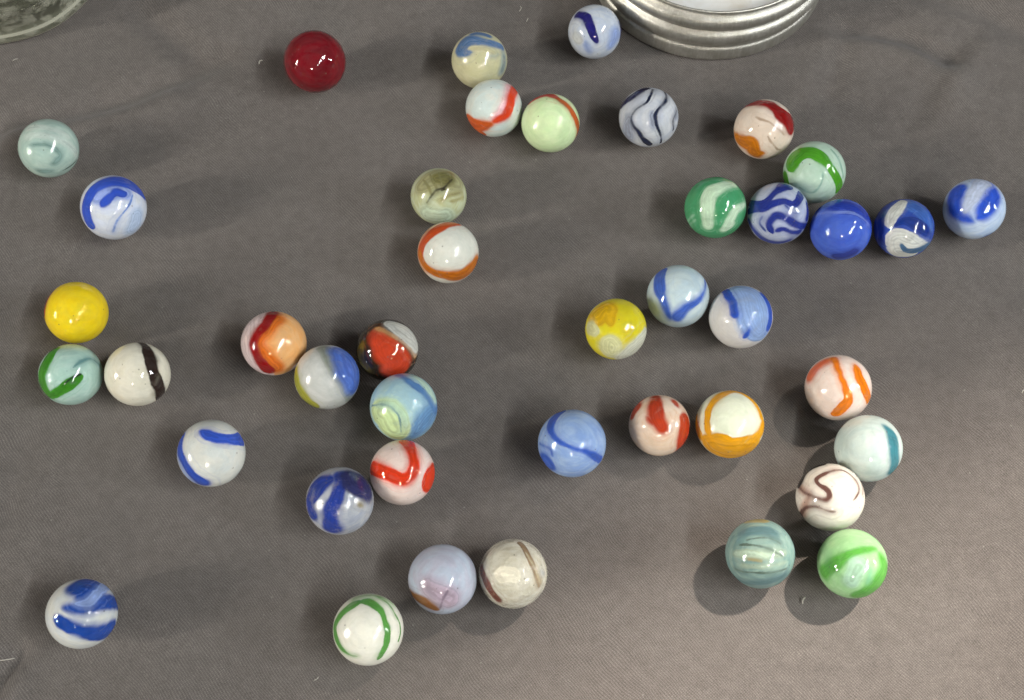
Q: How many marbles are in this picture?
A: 42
